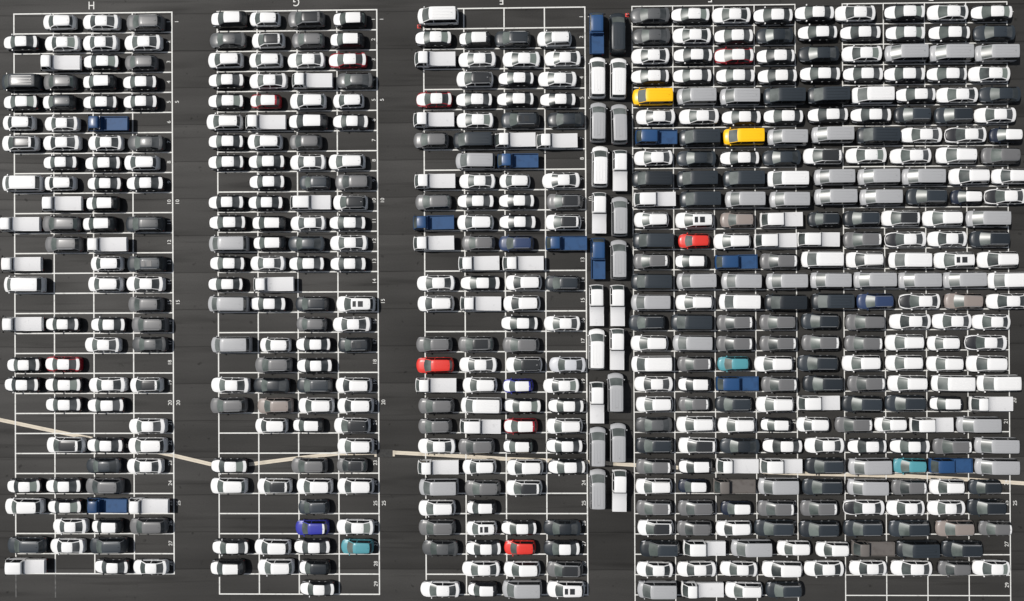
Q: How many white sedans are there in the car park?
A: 164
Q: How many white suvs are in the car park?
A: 111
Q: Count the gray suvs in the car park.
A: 57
